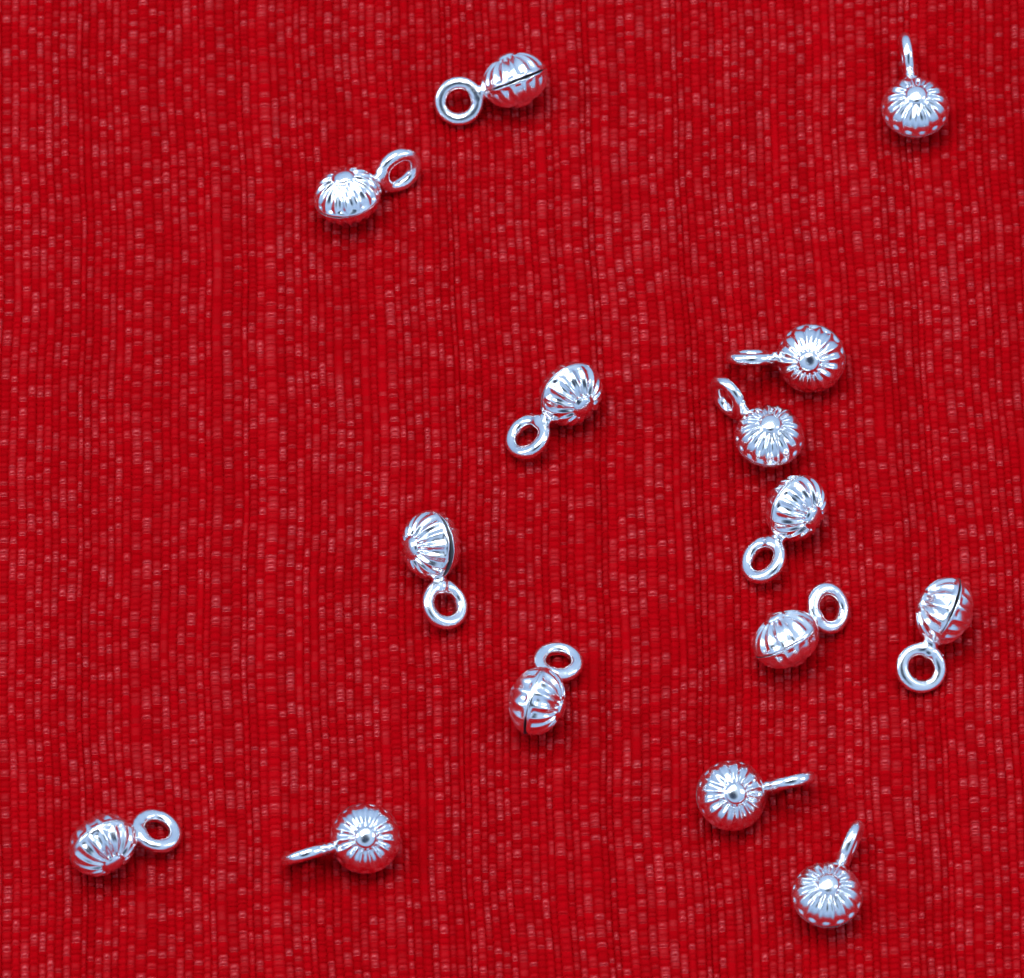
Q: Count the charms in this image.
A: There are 15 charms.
